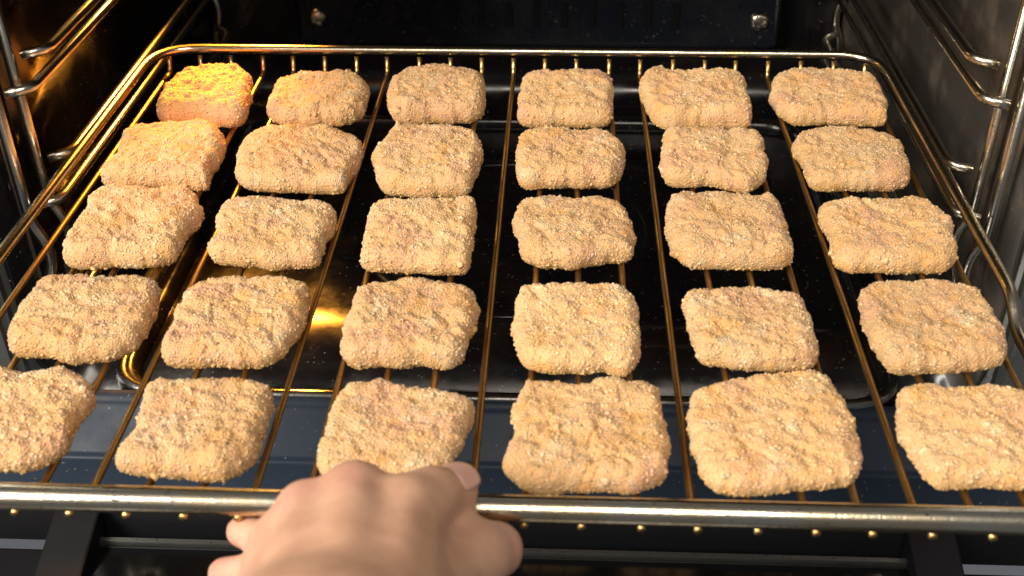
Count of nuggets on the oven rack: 30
